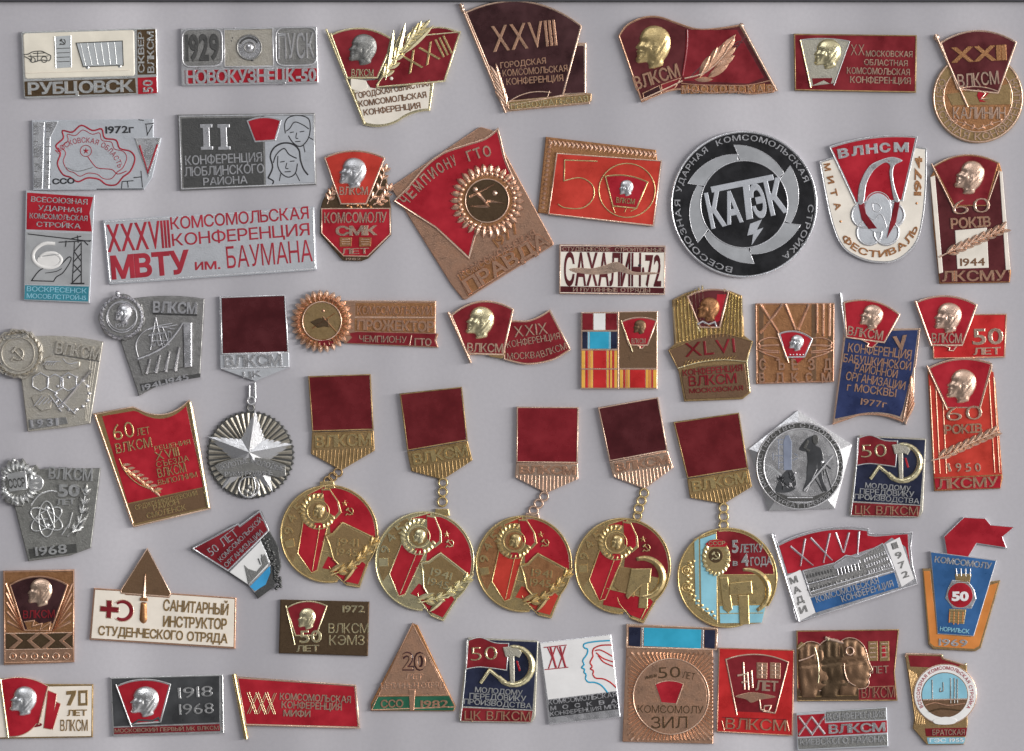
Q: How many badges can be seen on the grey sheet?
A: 55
